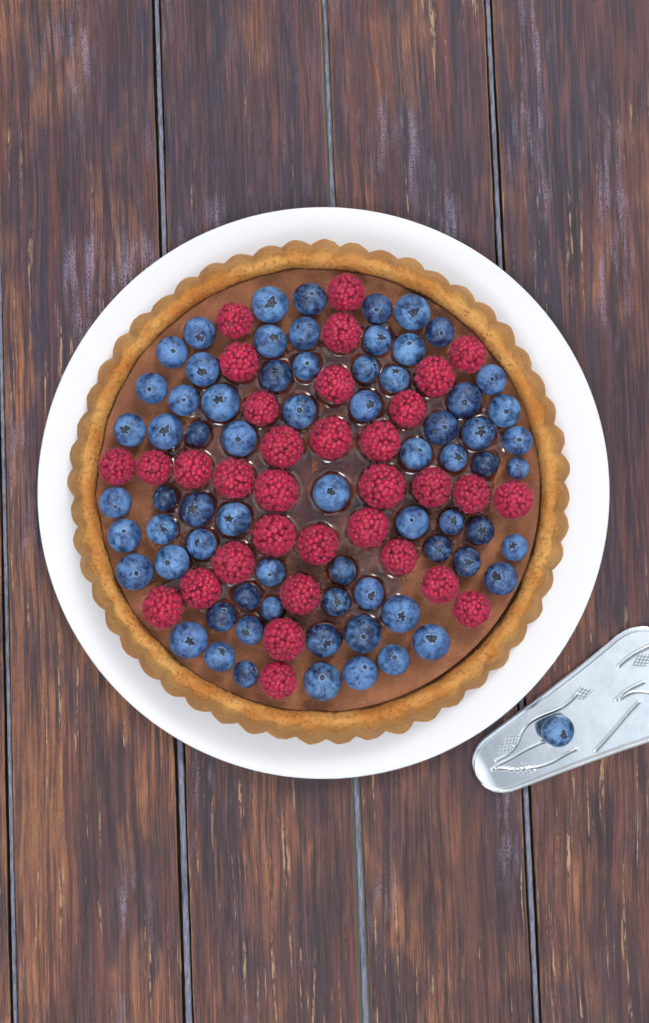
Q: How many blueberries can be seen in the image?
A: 71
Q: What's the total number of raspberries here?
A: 33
